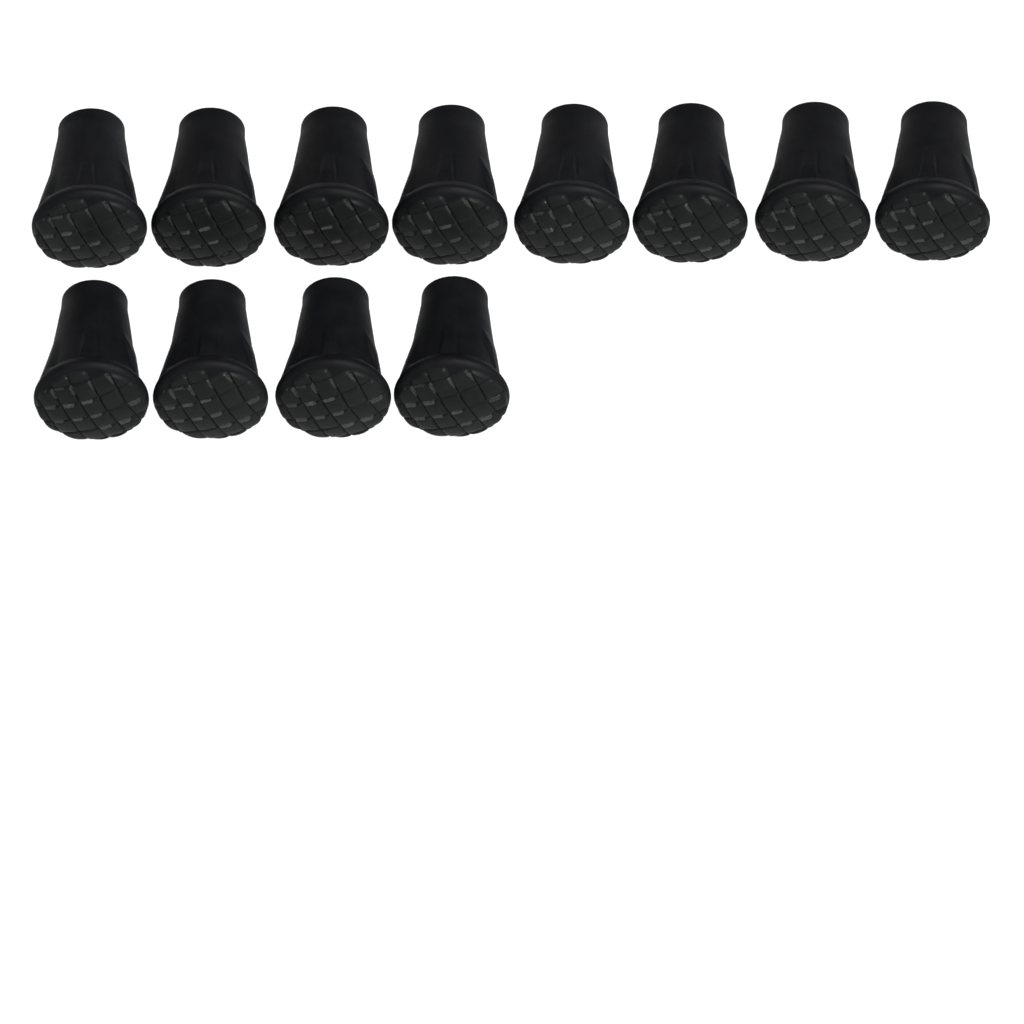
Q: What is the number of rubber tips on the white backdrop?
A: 12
